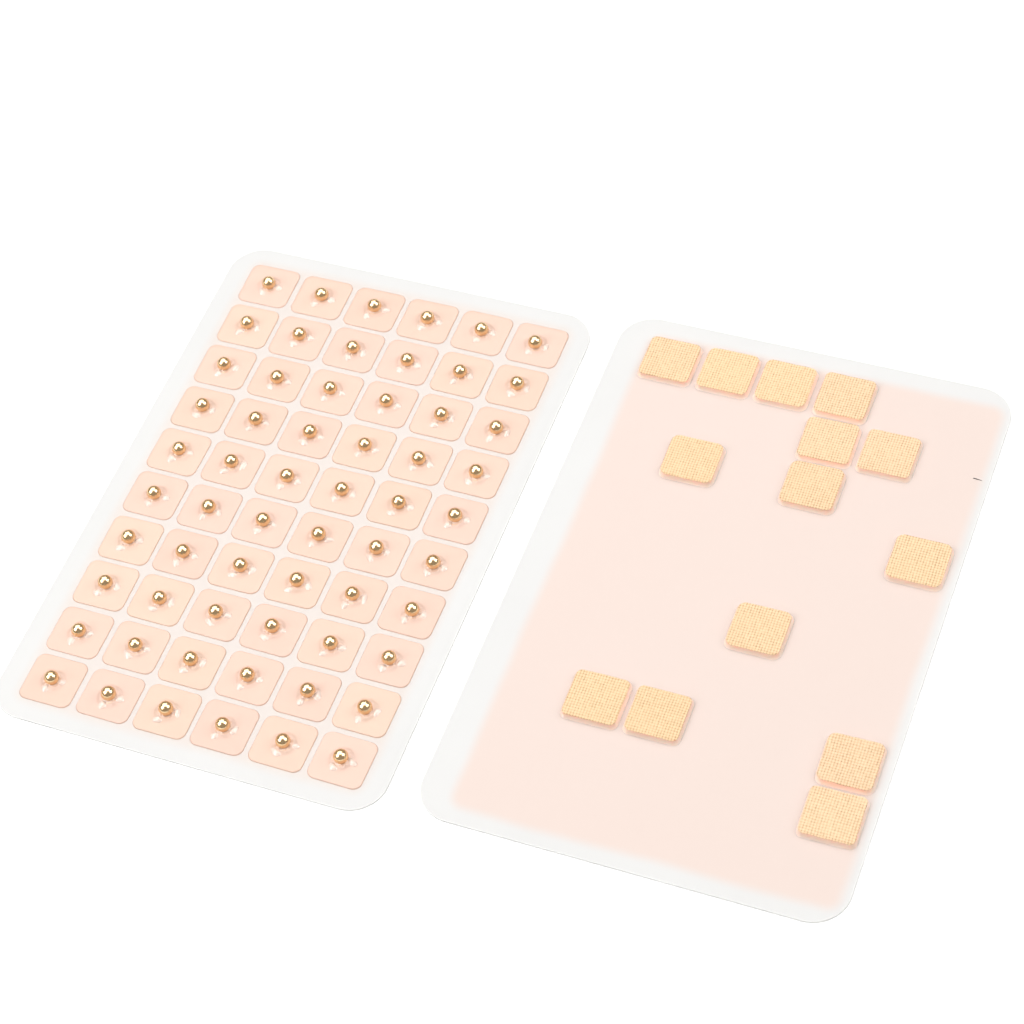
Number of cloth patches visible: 14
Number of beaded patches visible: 60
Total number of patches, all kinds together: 74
